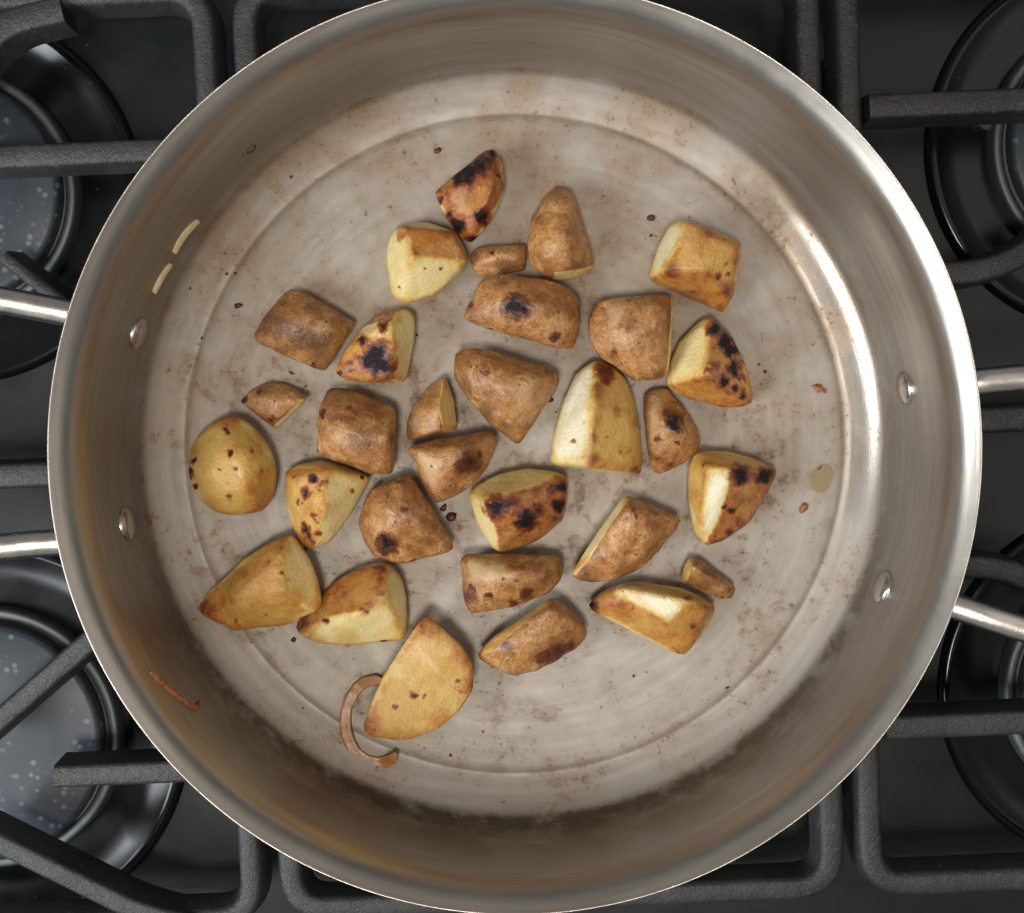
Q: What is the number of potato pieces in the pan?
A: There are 30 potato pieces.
